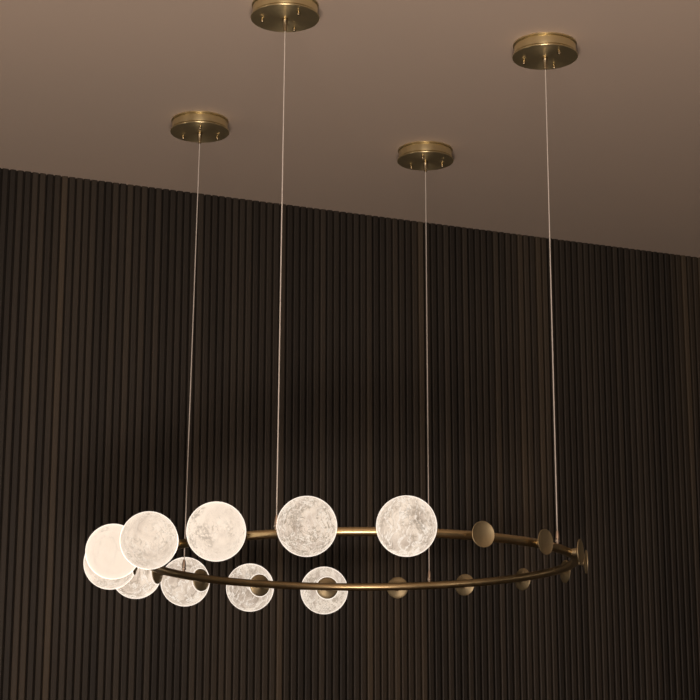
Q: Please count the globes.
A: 10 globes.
